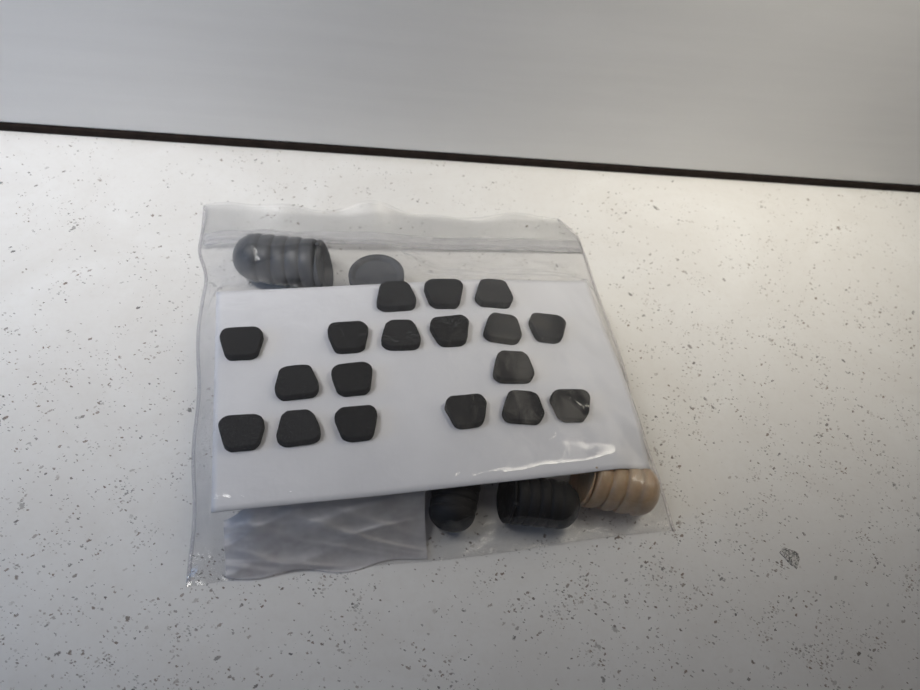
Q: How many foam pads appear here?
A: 18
